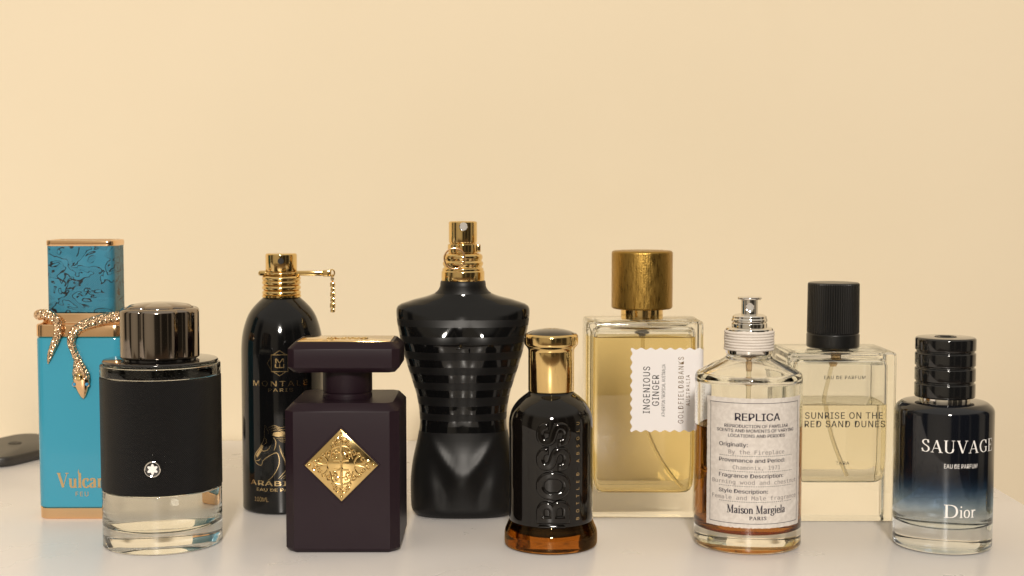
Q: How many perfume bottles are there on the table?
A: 10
